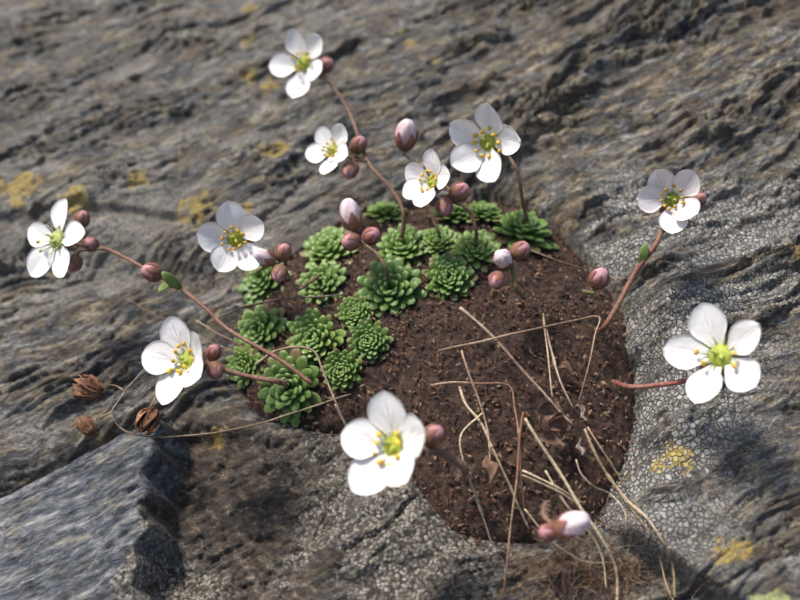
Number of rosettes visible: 19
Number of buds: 26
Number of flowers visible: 10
